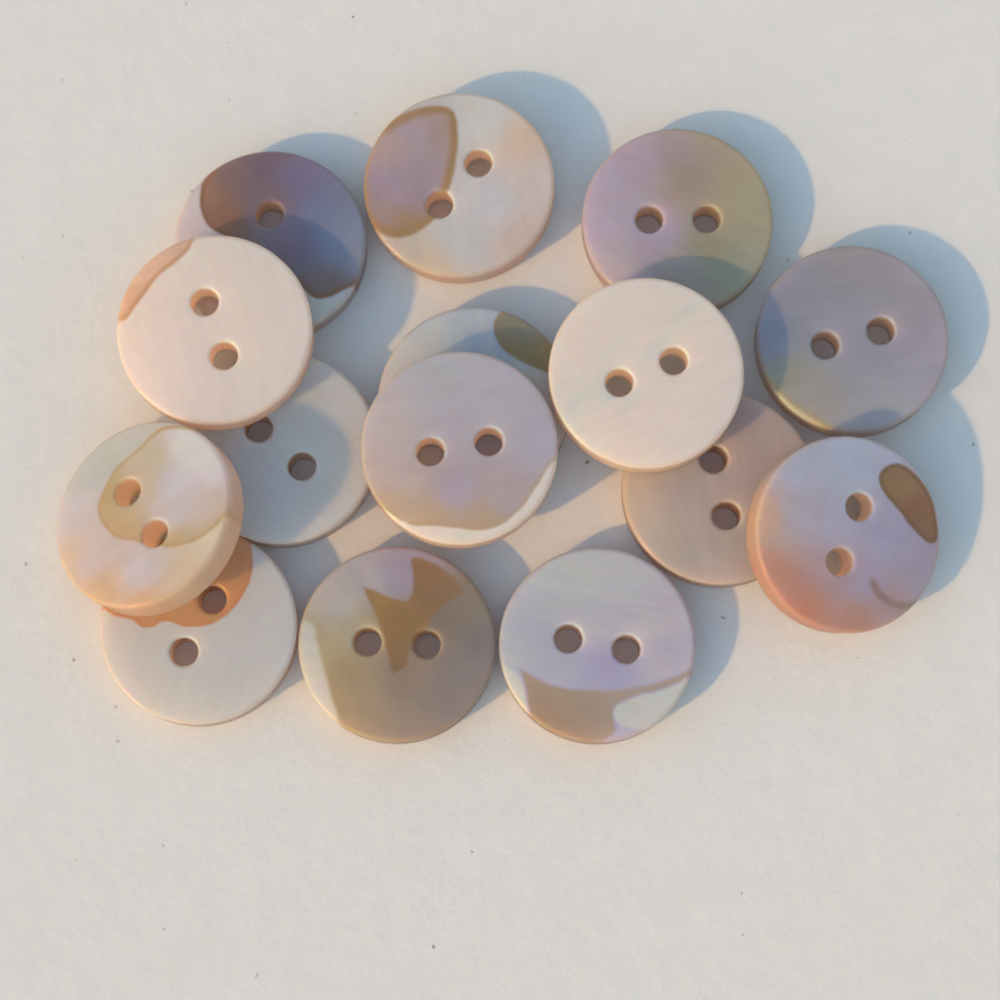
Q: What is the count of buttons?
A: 15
